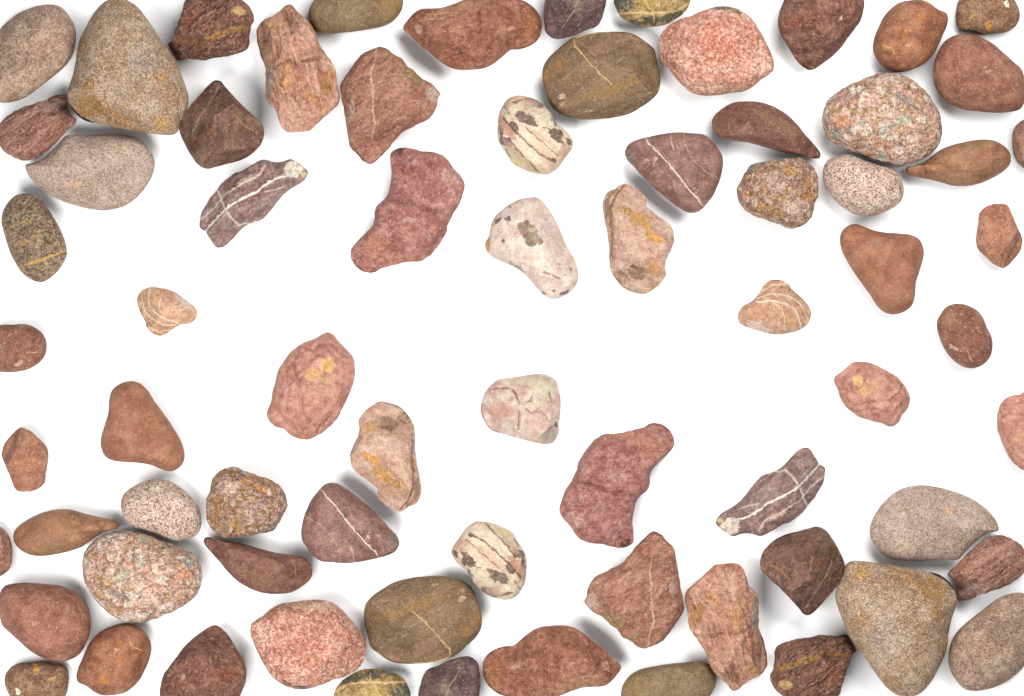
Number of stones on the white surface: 72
